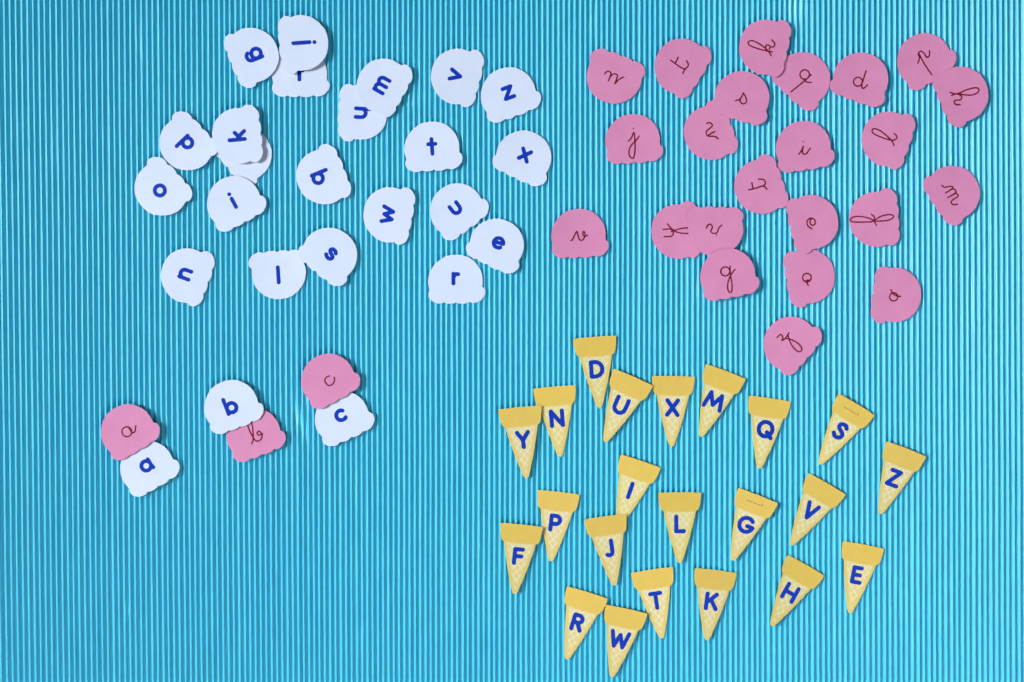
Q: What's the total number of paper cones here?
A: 22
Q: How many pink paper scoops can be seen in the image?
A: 26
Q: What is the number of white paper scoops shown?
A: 25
